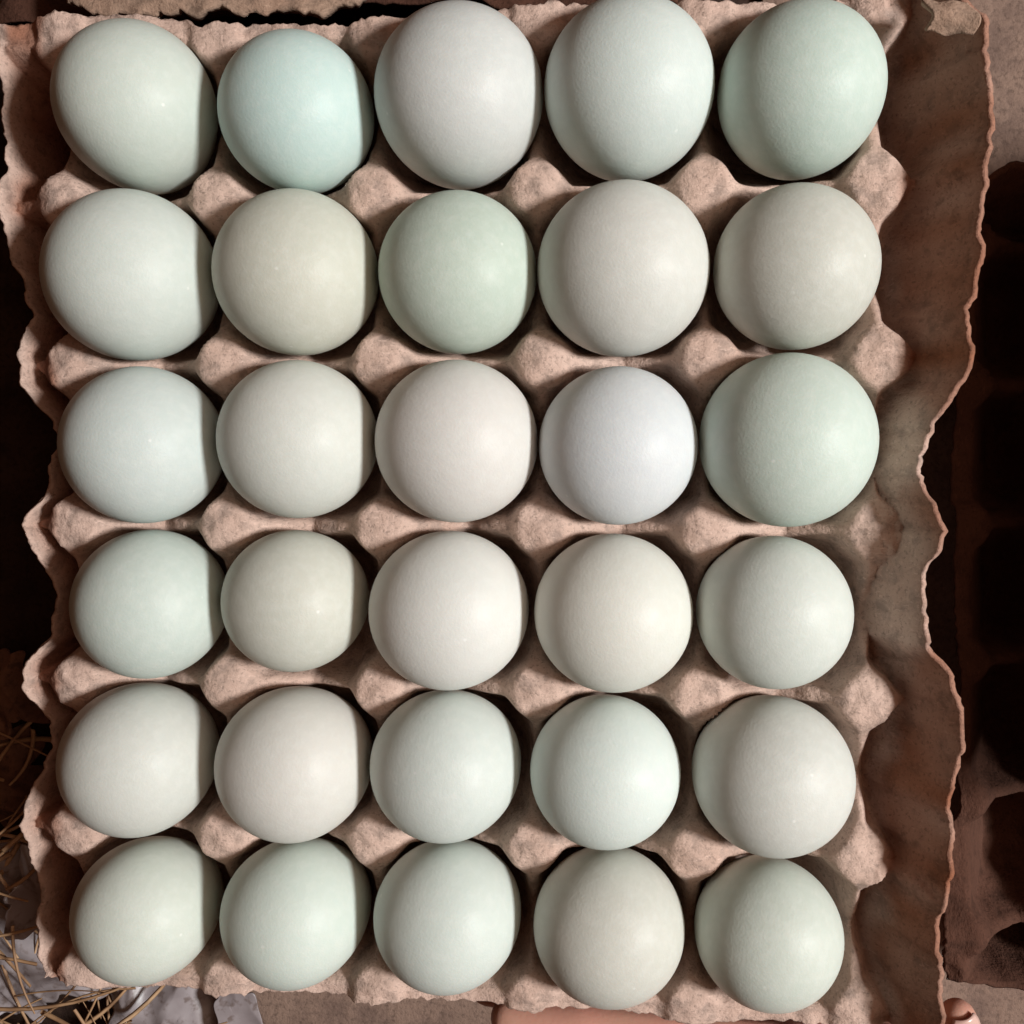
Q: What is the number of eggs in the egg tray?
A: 30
